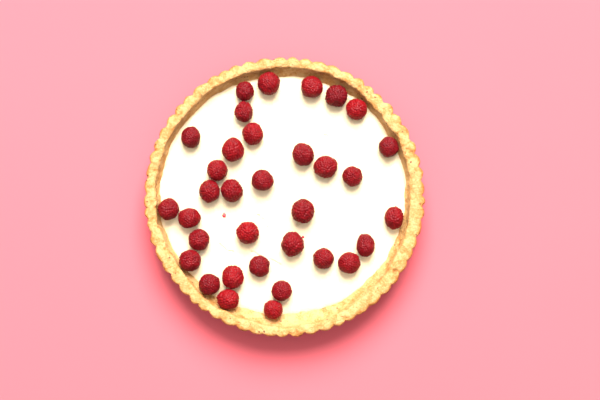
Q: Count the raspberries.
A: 34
